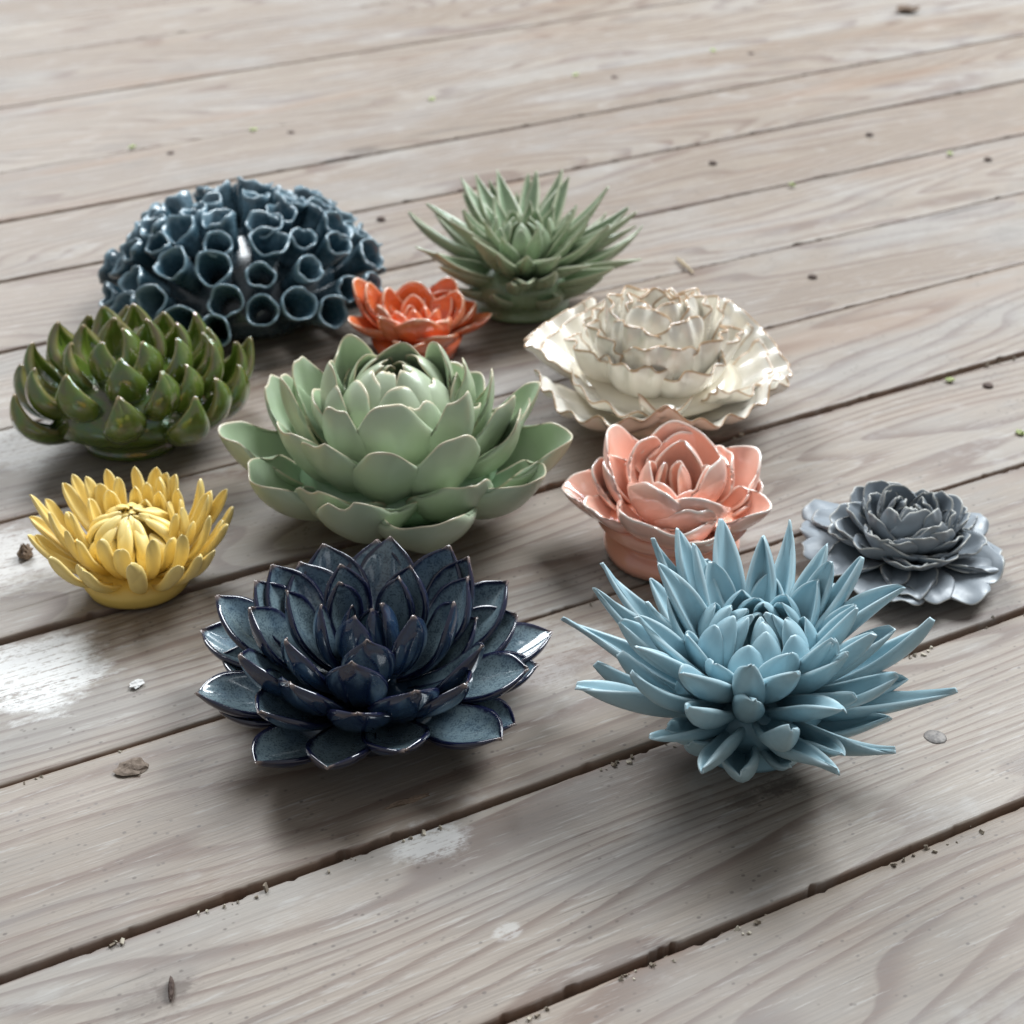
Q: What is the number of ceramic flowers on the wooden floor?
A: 11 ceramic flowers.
